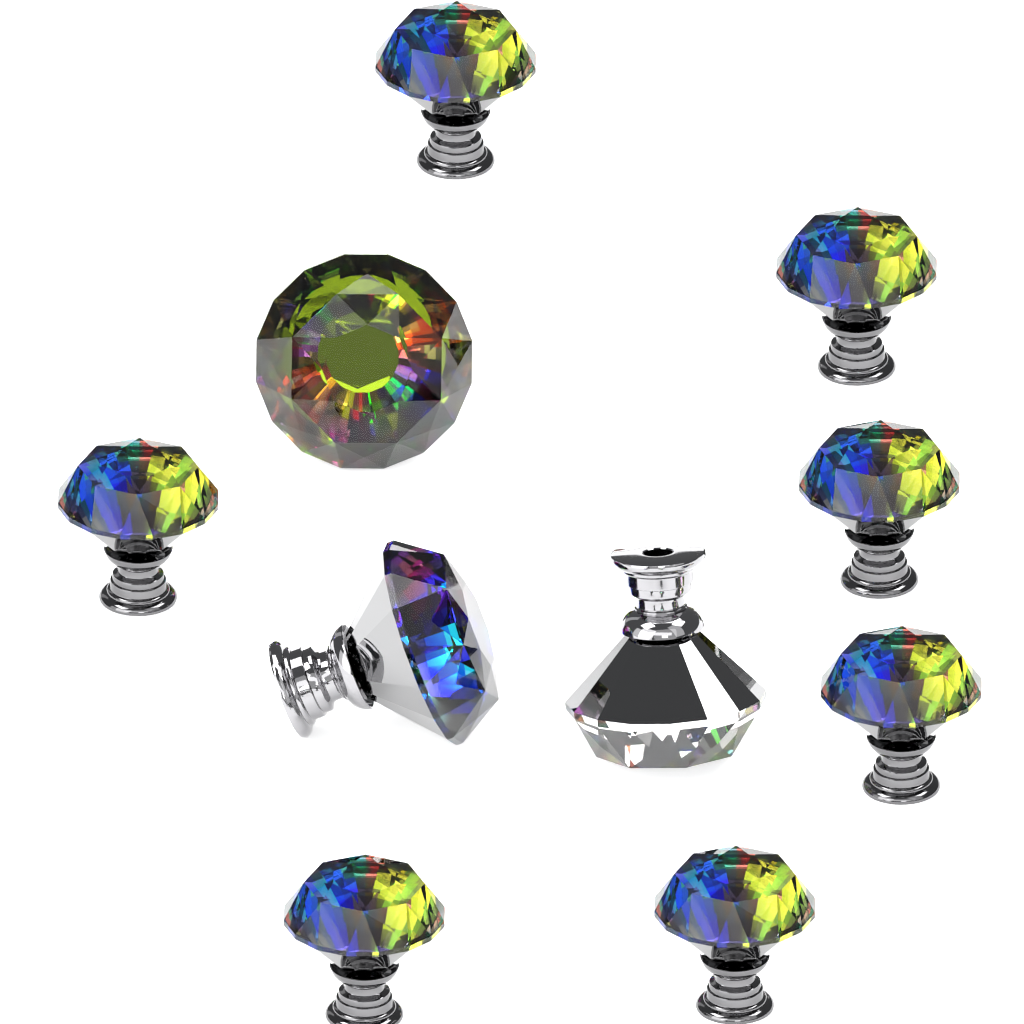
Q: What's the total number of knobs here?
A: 10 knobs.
